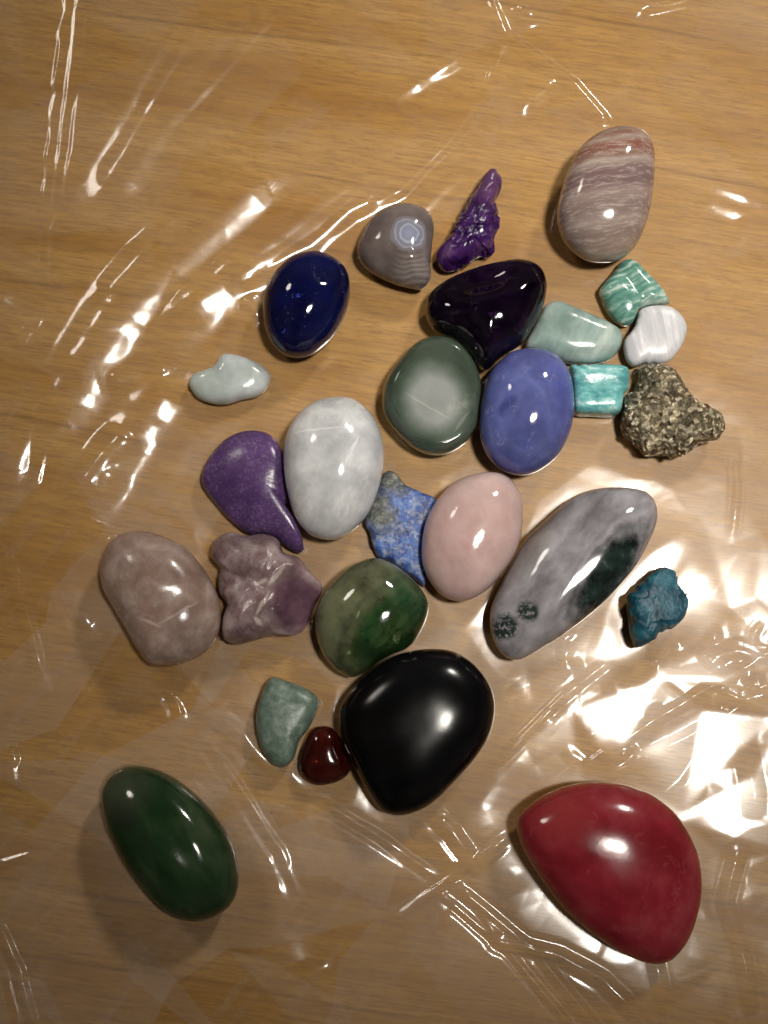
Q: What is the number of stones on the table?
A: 27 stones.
